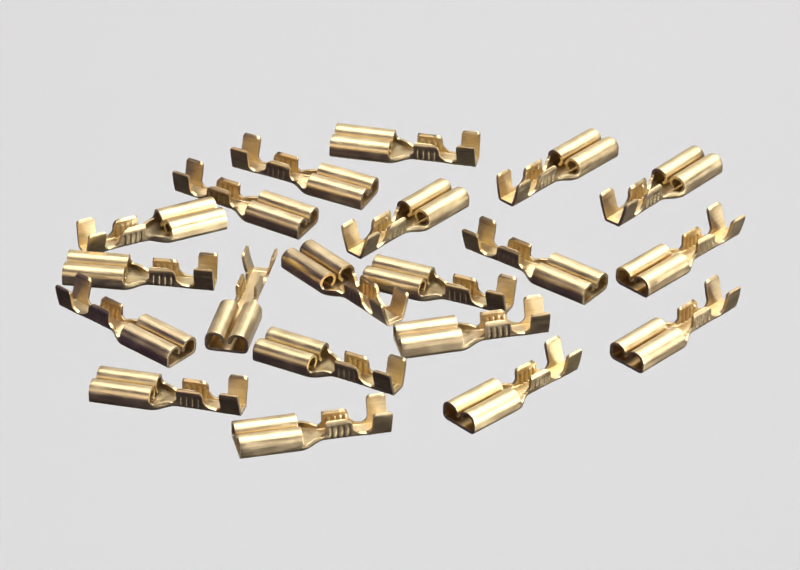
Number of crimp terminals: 20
